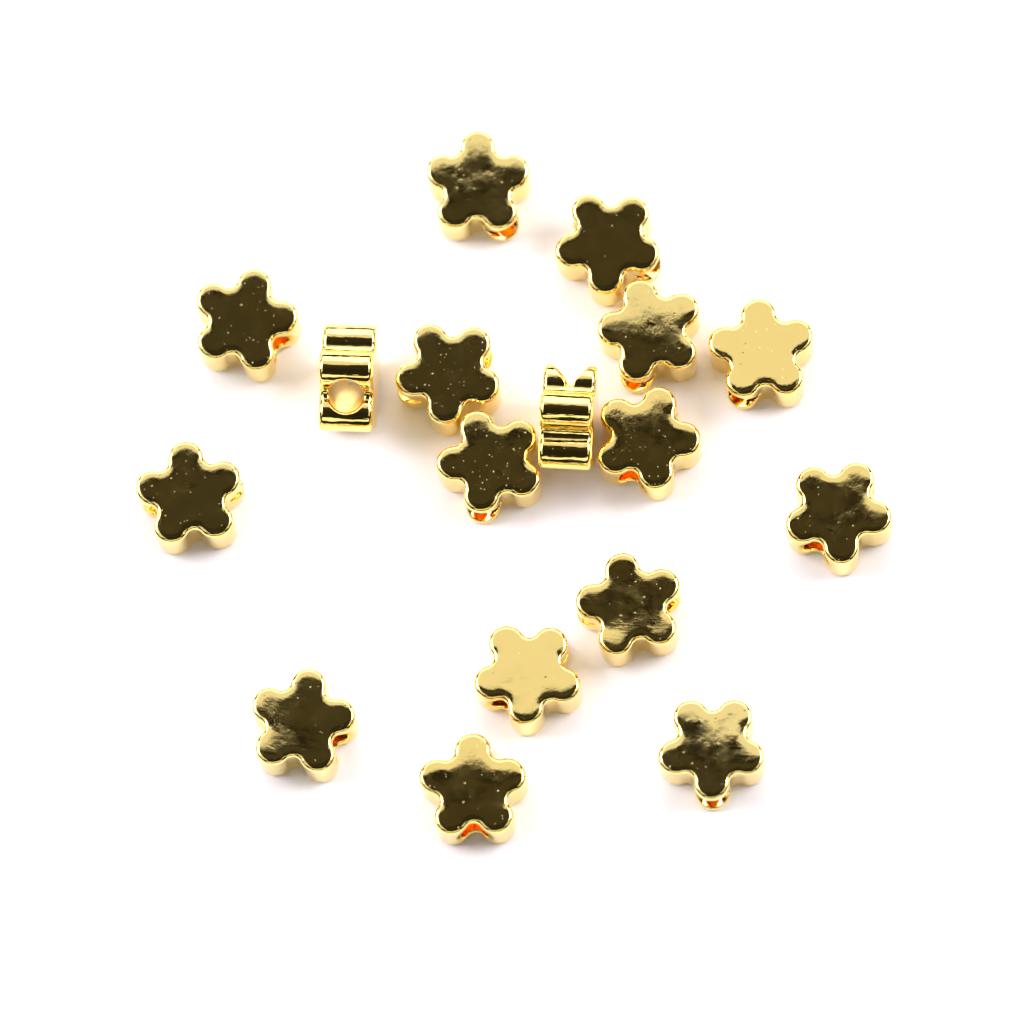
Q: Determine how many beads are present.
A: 17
